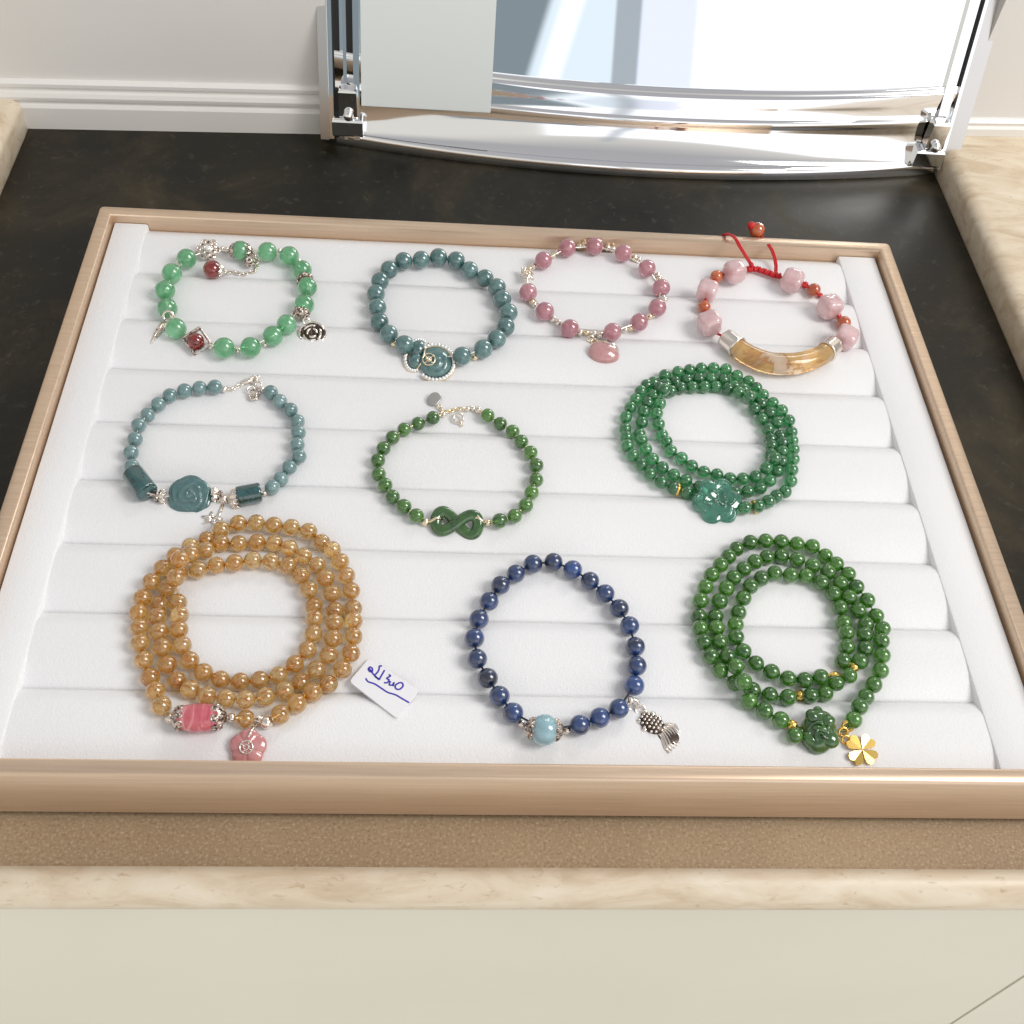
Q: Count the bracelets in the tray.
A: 10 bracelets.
